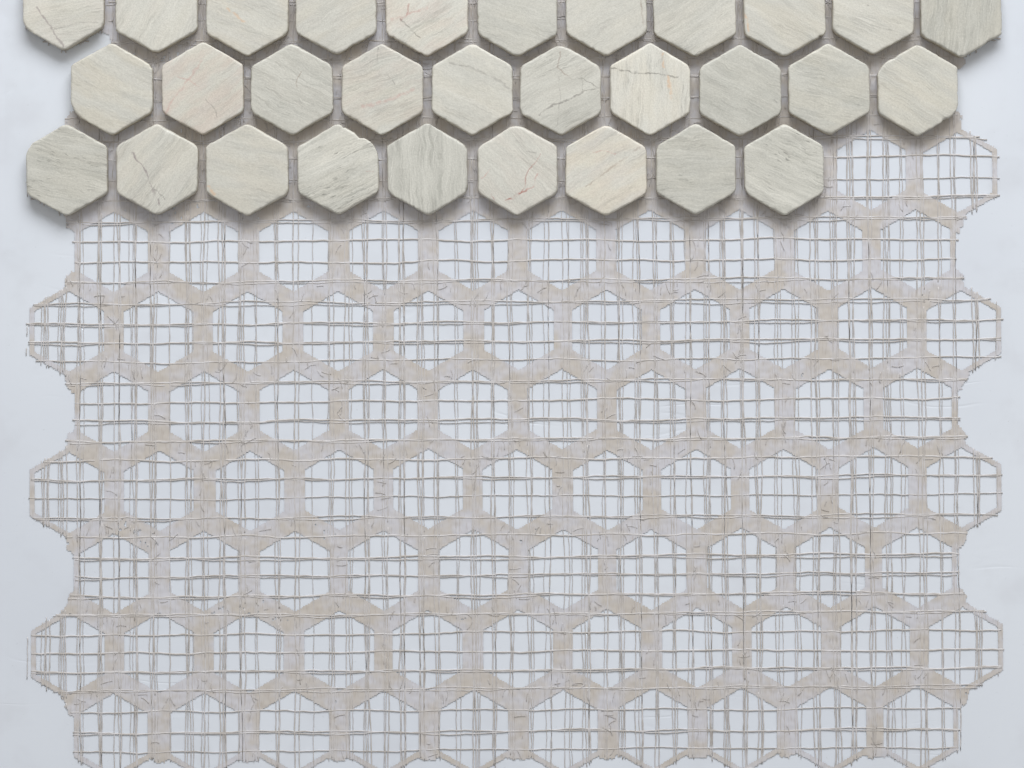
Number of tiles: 30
